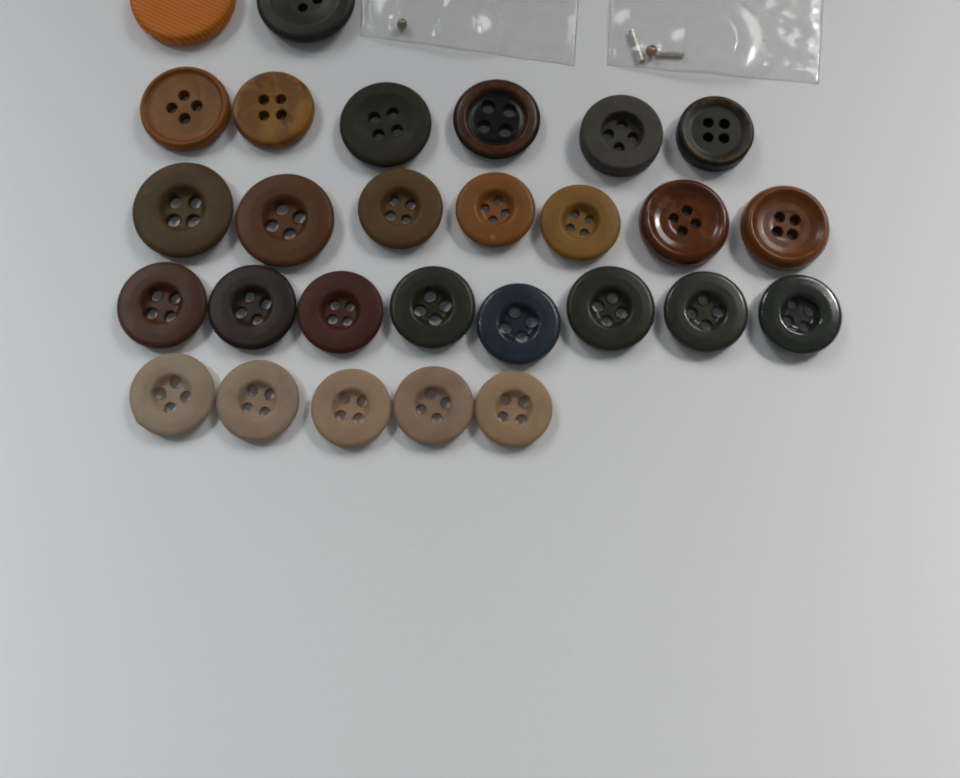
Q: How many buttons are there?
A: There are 28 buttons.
